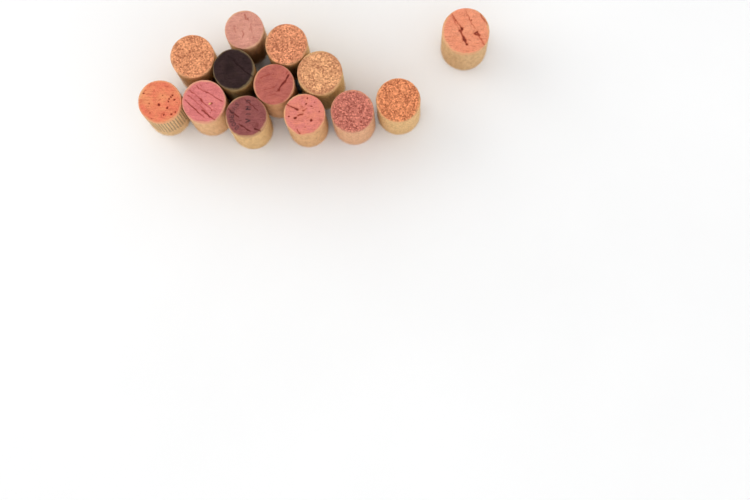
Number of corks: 13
